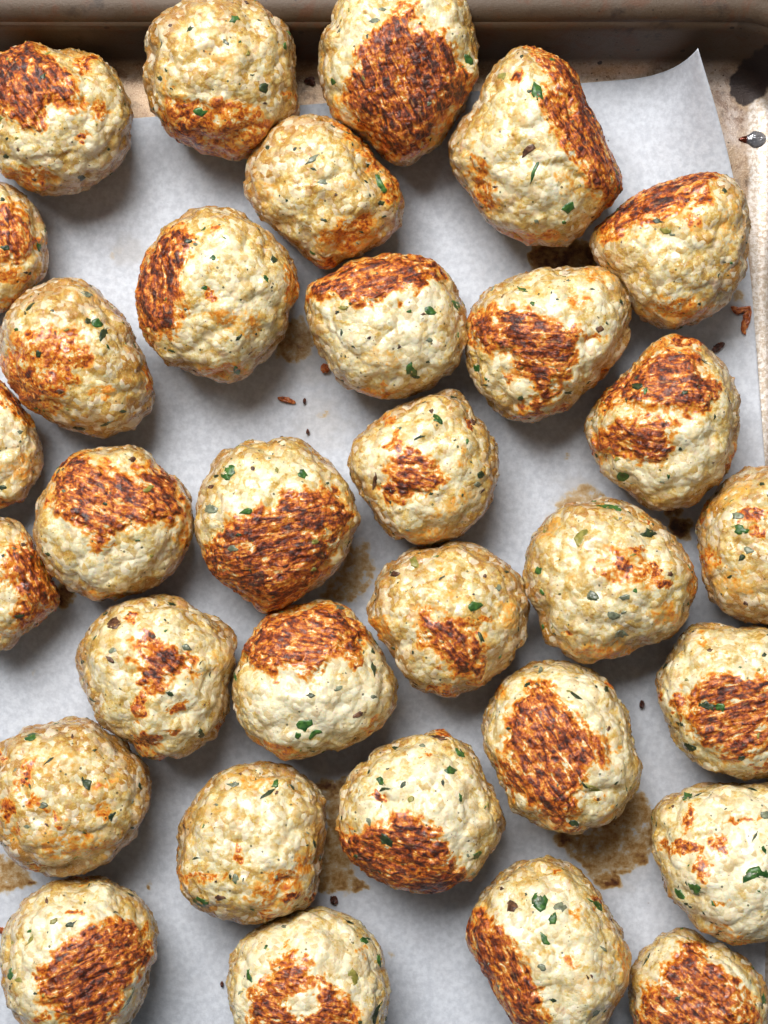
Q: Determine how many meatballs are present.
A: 32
